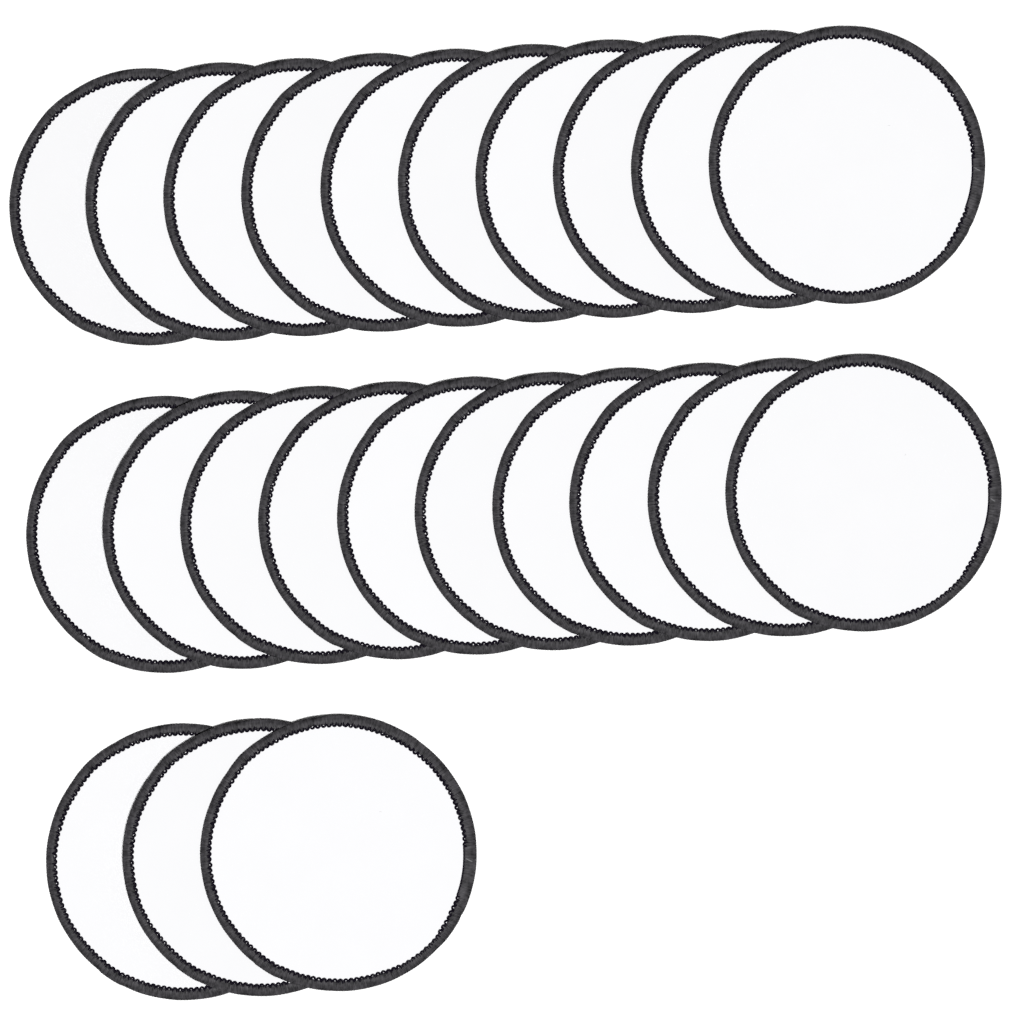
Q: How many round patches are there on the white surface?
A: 23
